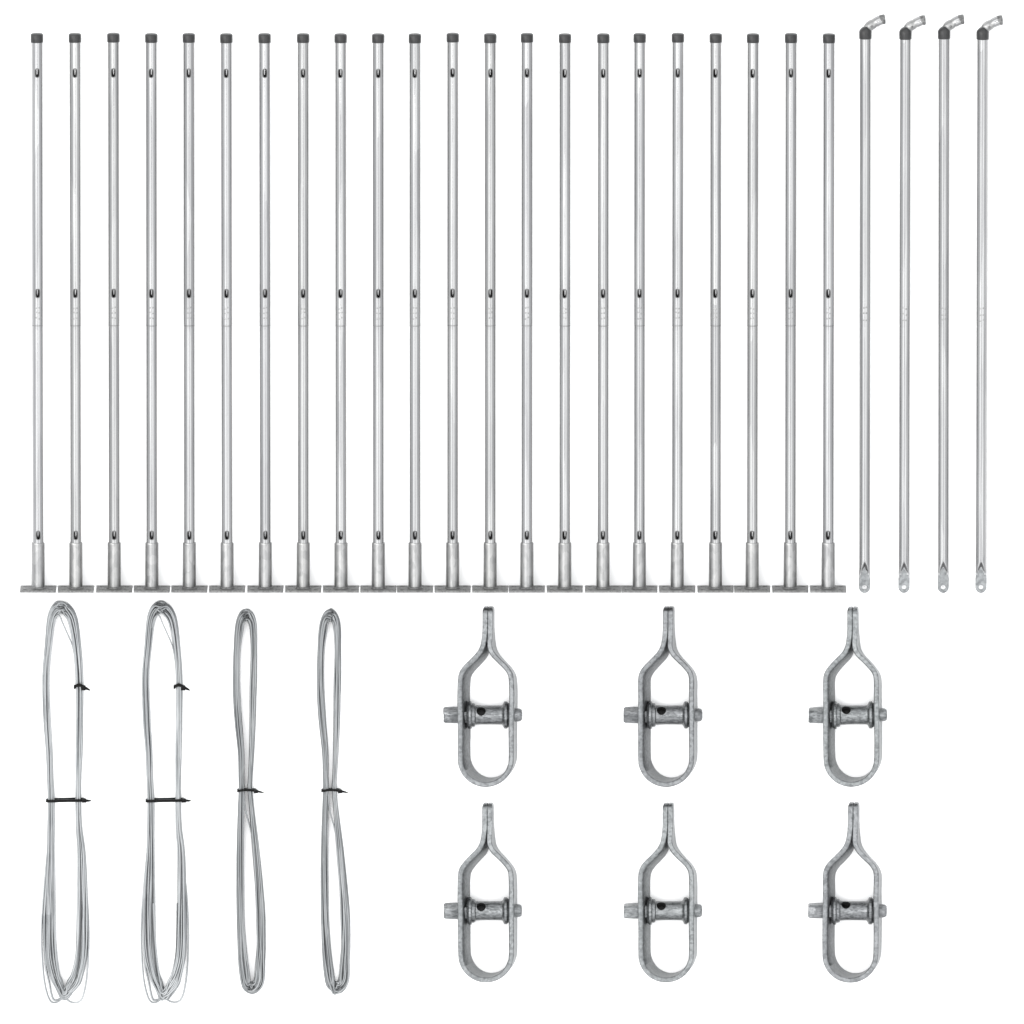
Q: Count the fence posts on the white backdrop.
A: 22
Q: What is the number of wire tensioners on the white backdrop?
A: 6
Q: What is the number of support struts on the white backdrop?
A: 4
